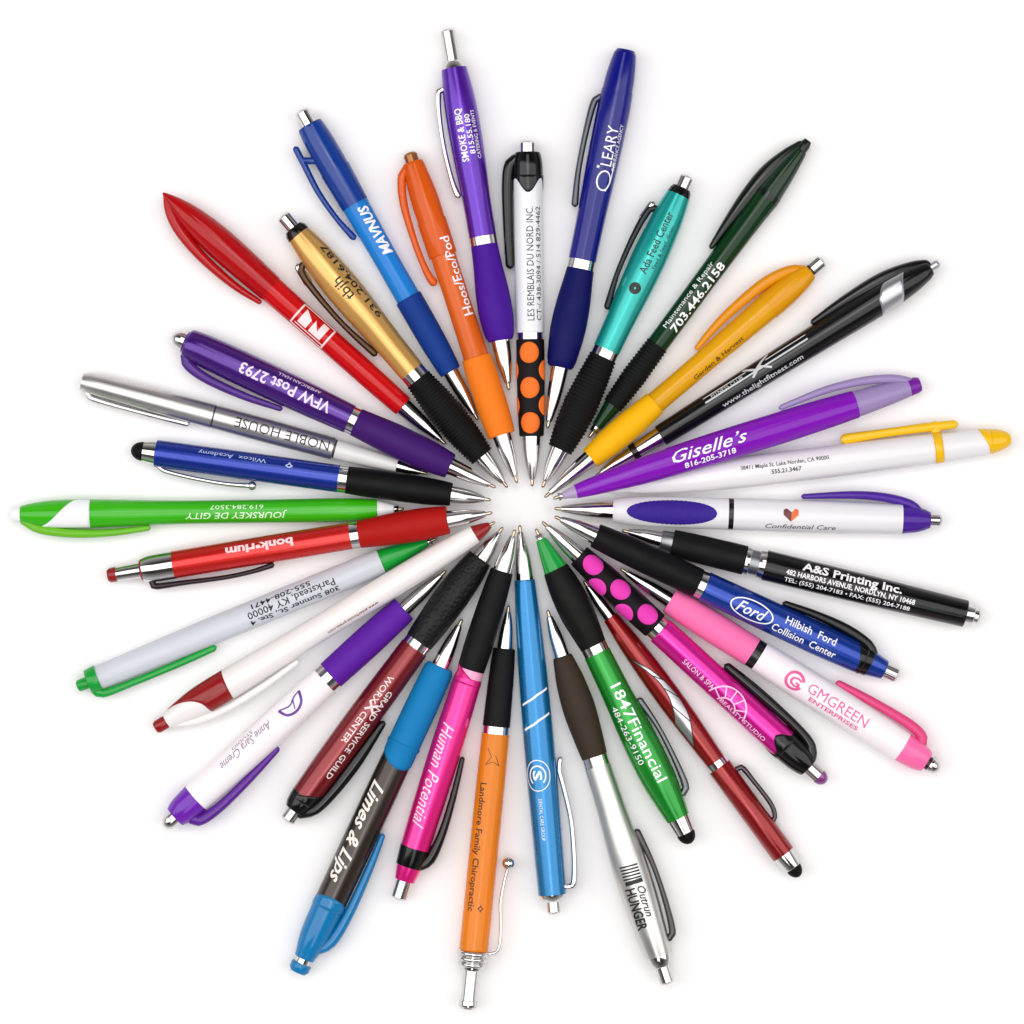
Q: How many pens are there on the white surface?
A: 34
